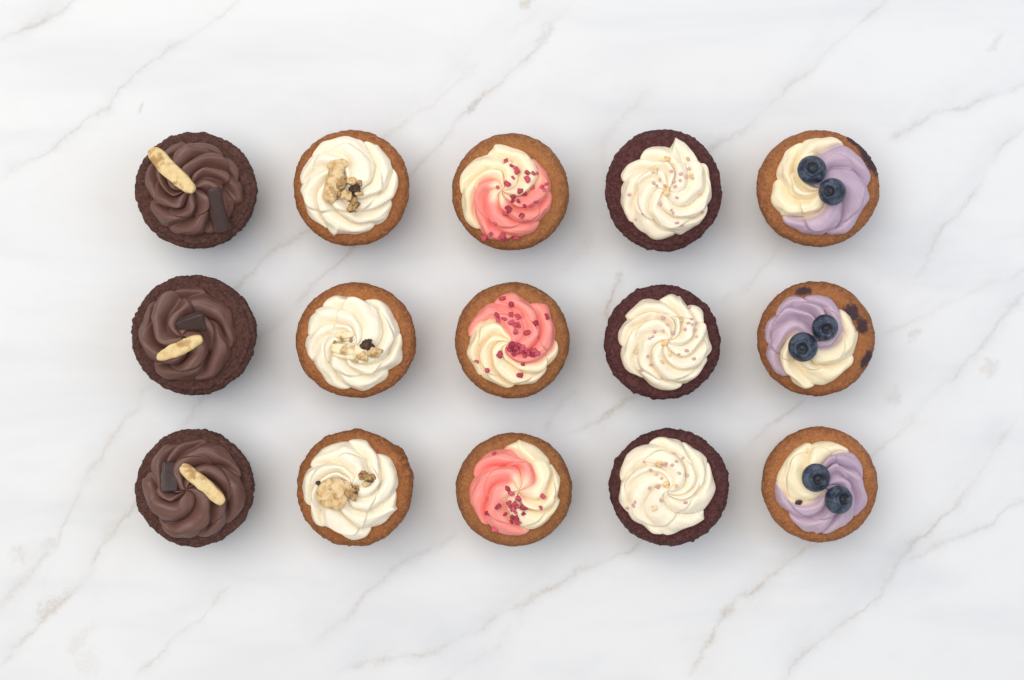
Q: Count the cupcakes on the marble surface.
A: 15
